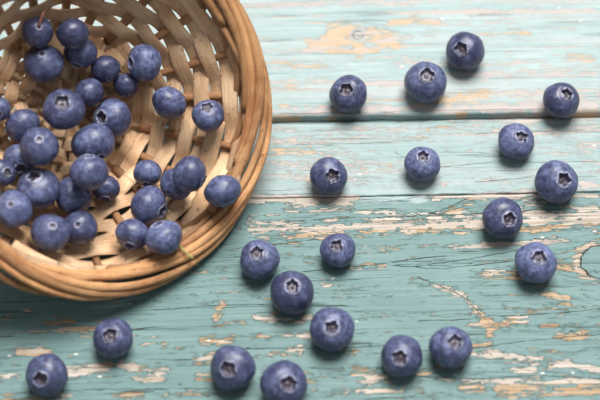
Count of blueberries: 52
